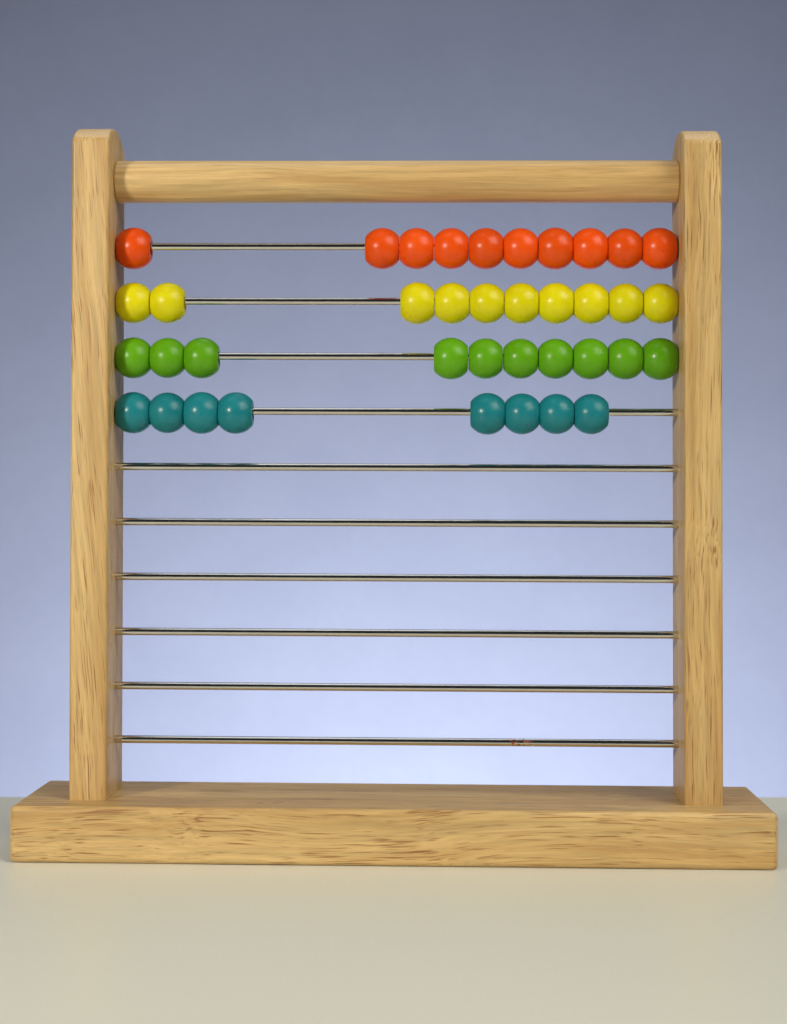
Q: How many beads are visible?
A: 38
